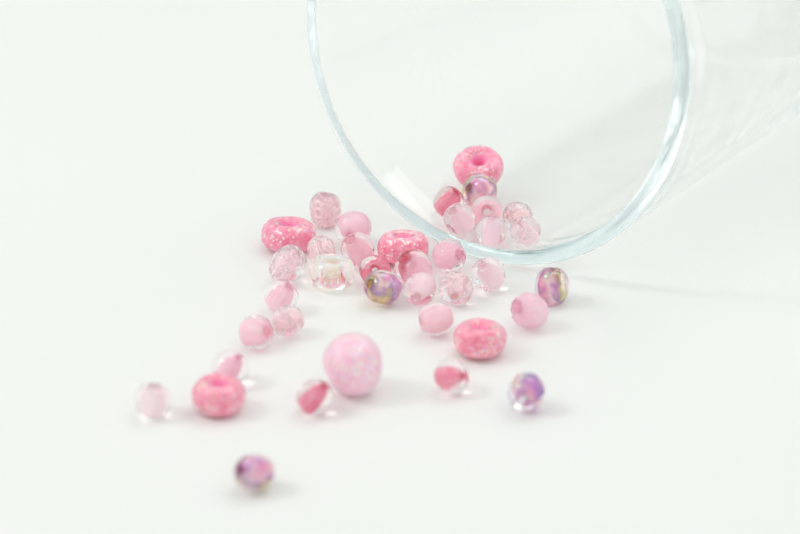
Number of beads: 38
